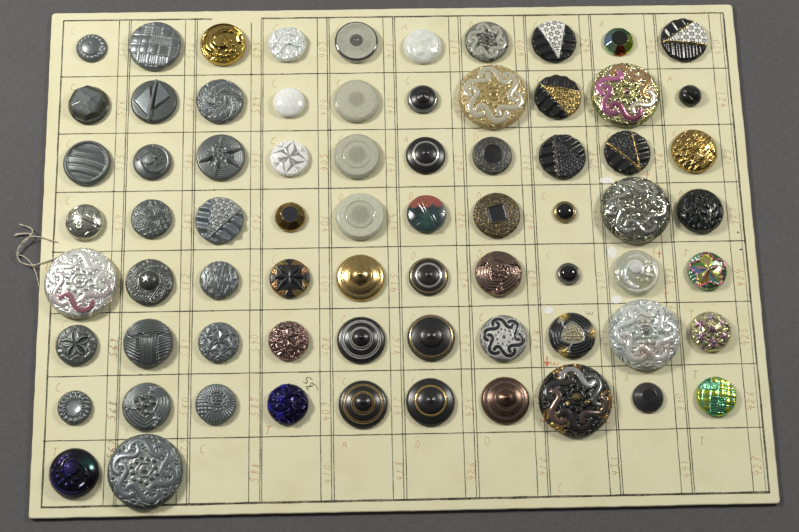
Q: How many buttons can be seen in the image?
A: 72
